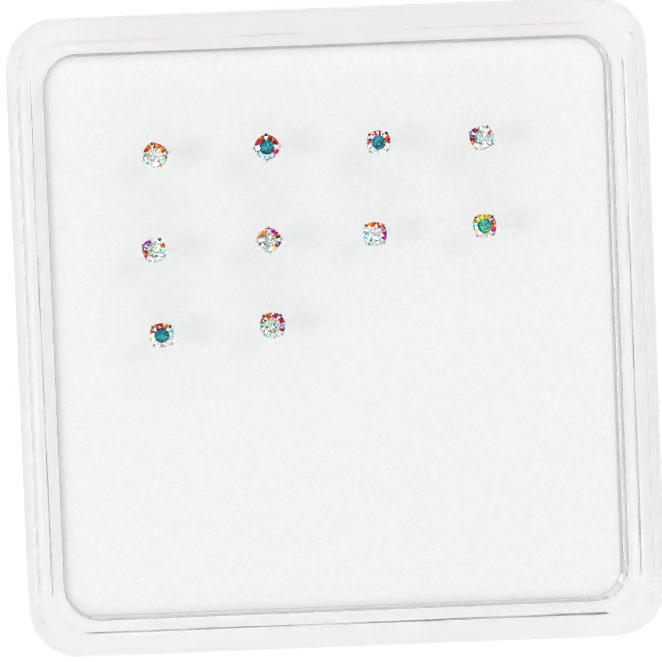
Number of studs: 10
